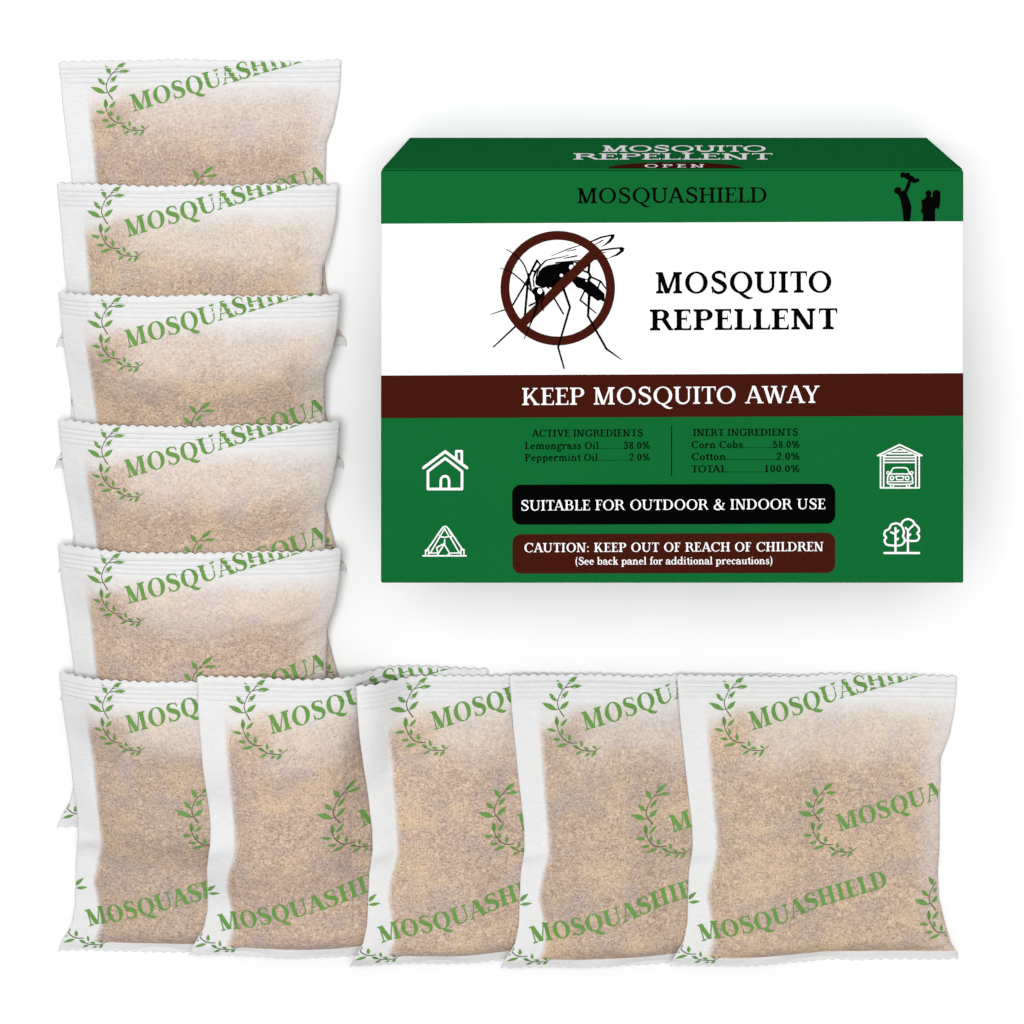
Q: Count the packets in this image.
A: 10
